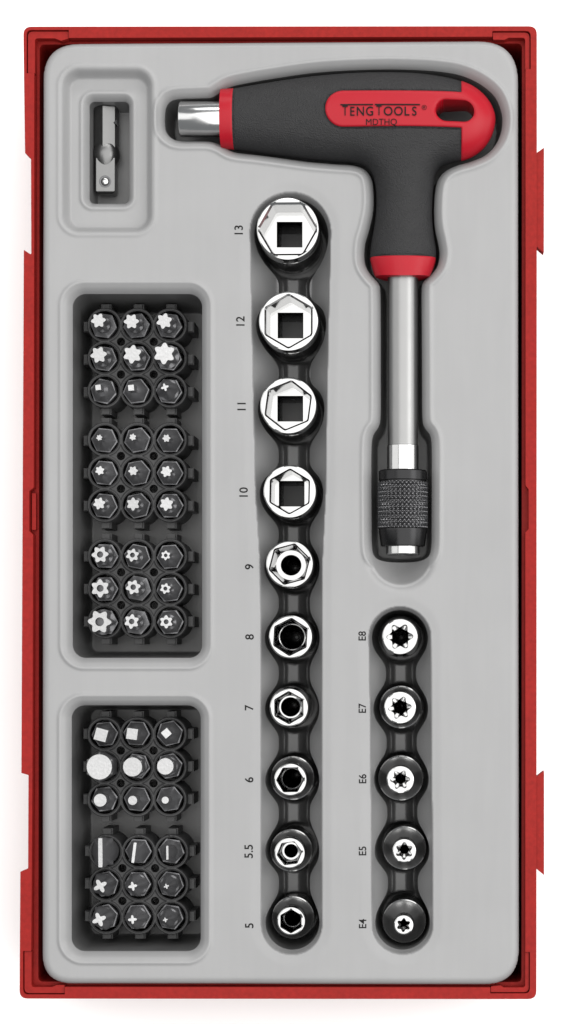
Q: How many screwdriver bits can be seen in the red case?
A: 45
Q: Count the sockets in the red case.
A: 15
